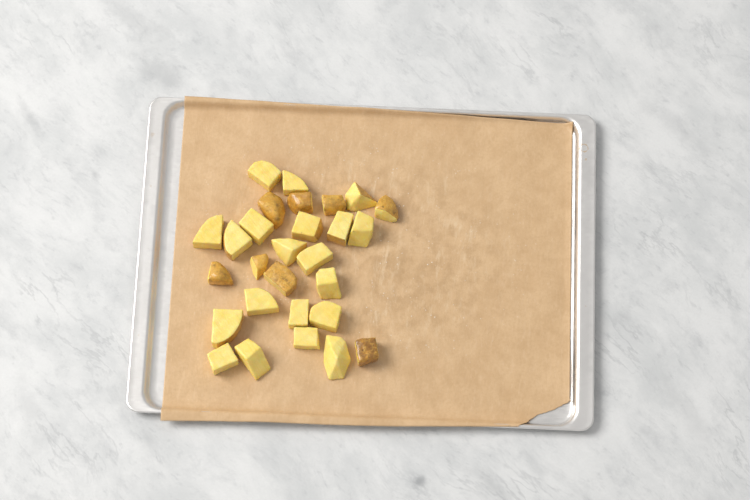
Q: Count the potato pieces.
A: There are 28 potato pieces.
